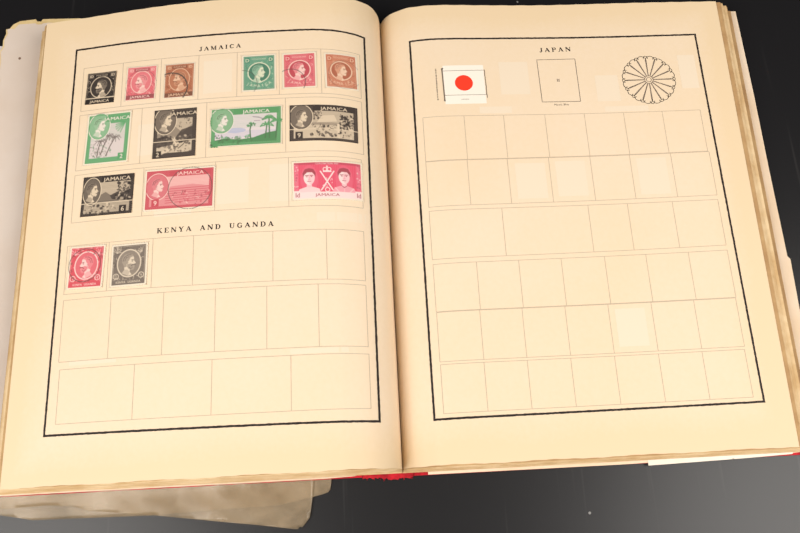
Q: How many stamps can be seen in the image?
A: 15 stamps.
